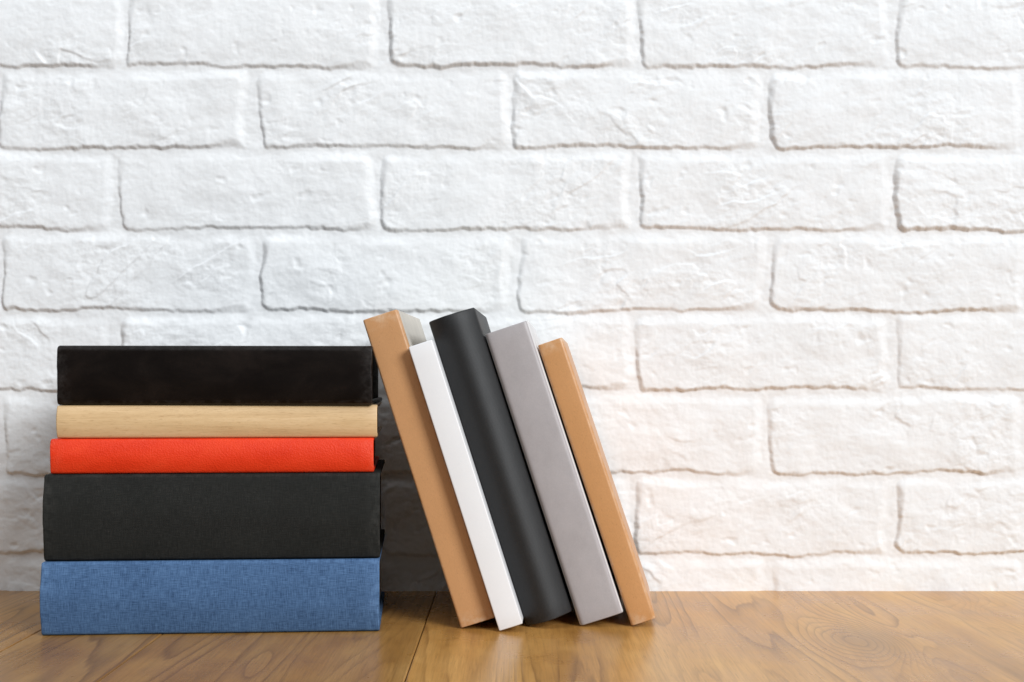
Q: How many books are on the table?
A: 10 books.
